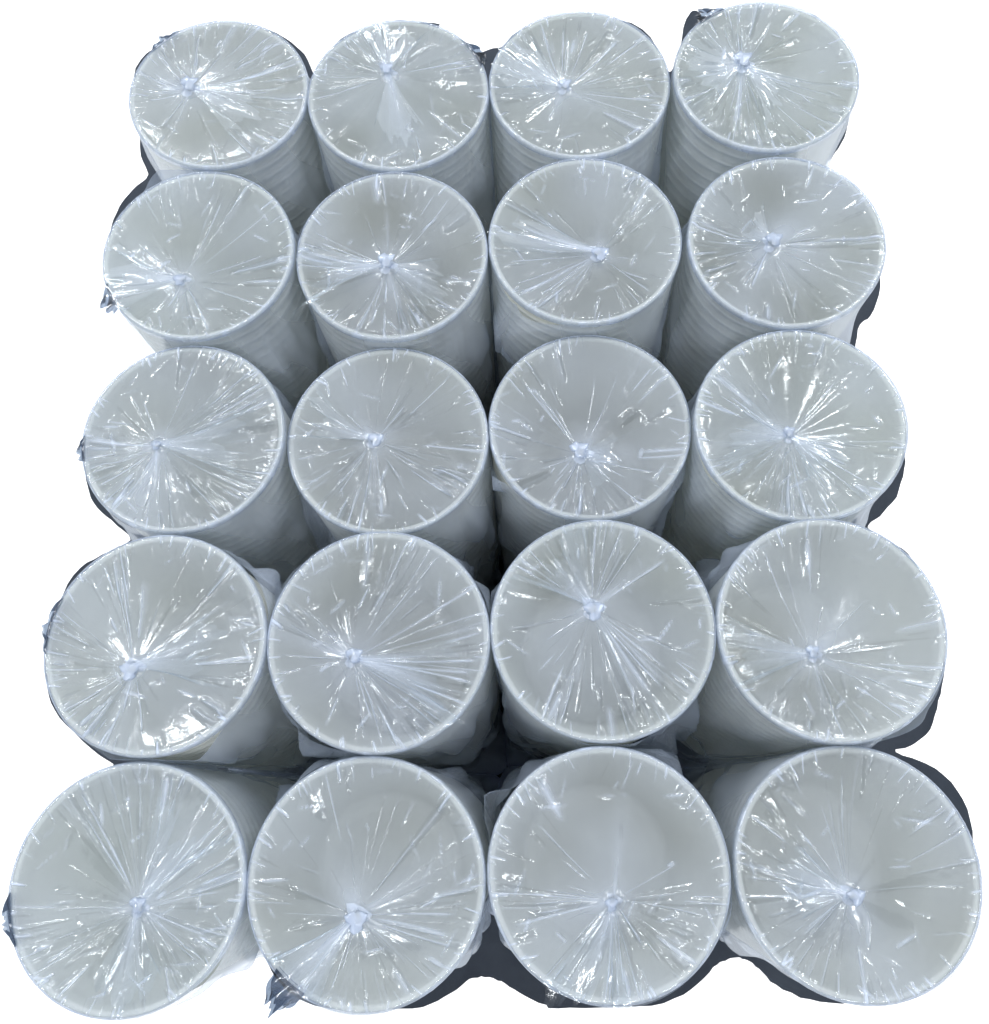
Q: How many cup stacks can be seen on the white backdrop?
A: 20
